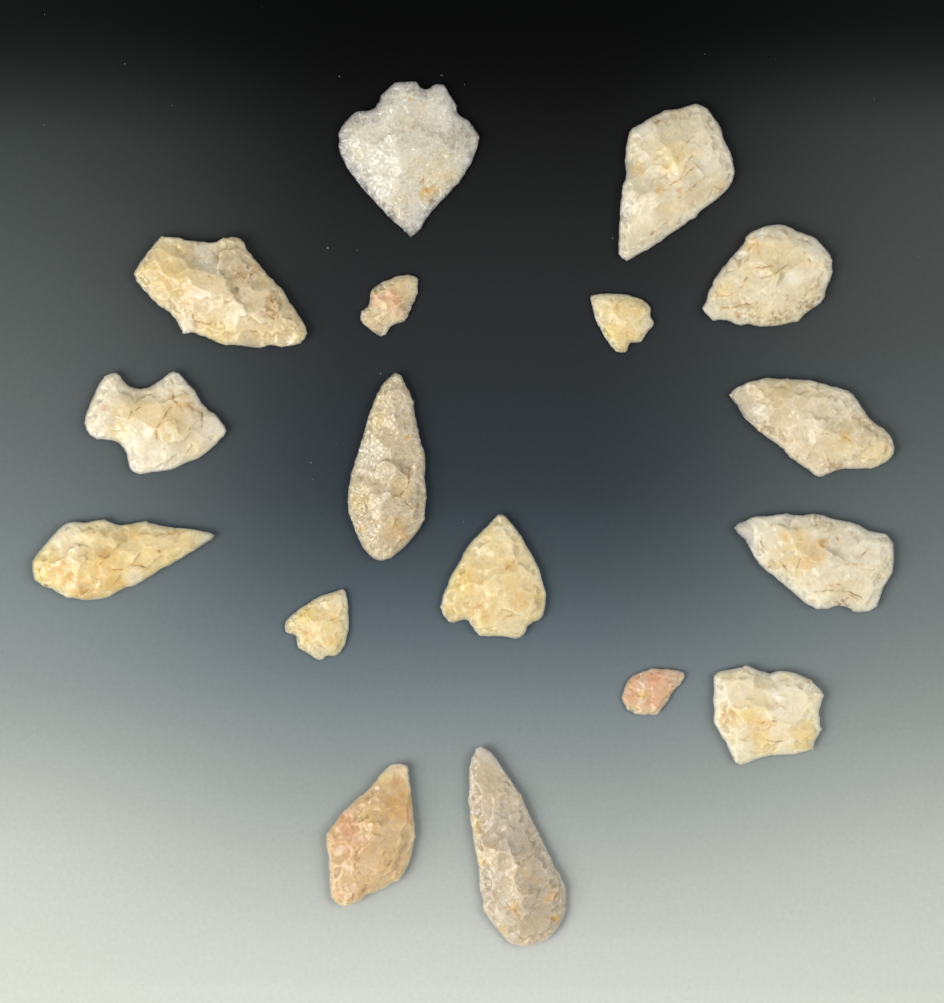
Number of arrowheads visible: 17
